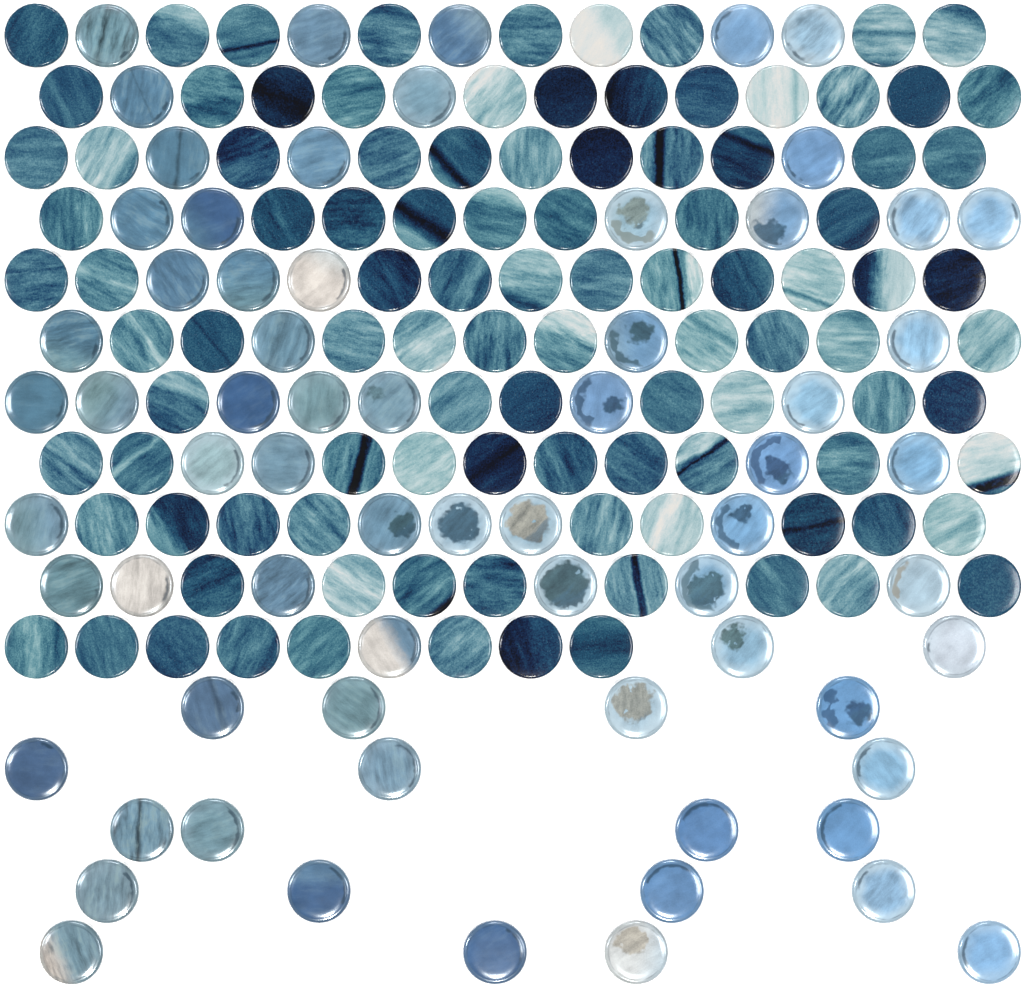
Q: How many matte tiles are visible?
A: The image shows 103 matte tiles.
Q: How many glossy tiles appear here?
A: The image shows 67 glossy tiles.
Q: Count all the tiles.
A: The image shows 170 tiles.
